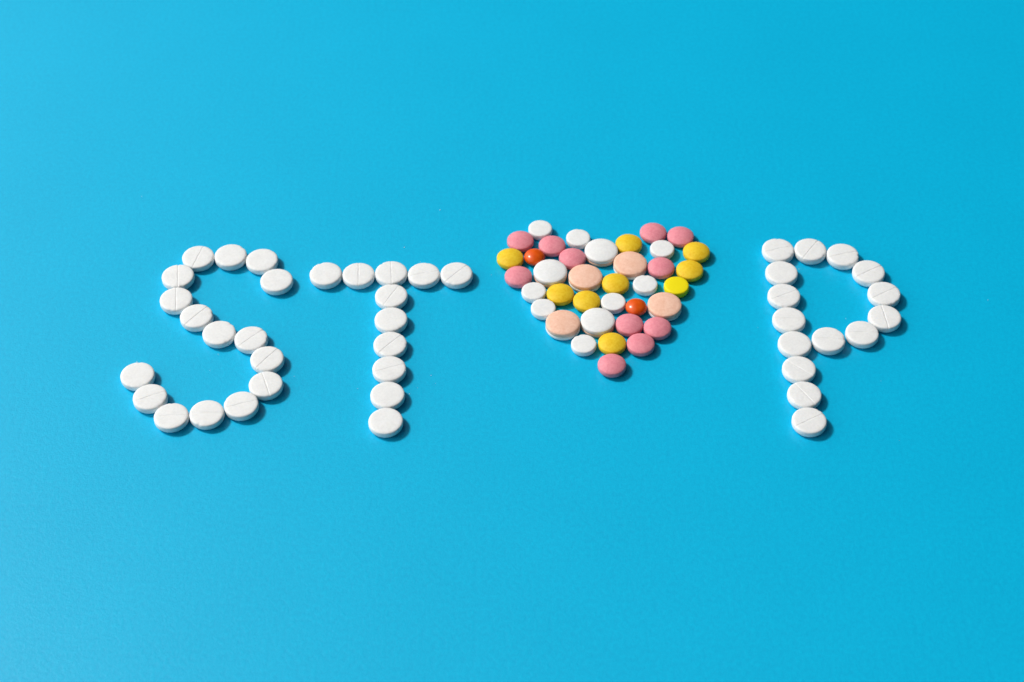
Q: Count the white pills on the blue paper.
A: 53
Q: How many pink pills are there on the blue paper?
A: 11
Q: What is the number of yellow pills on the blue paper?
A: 9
